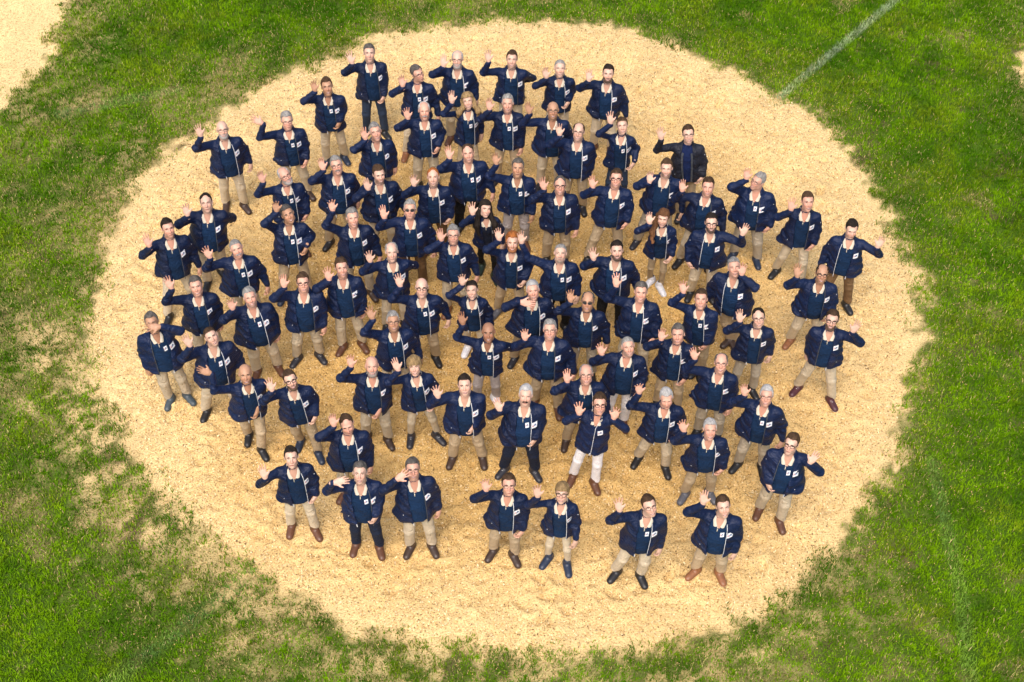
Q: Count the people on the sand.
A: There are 86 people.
